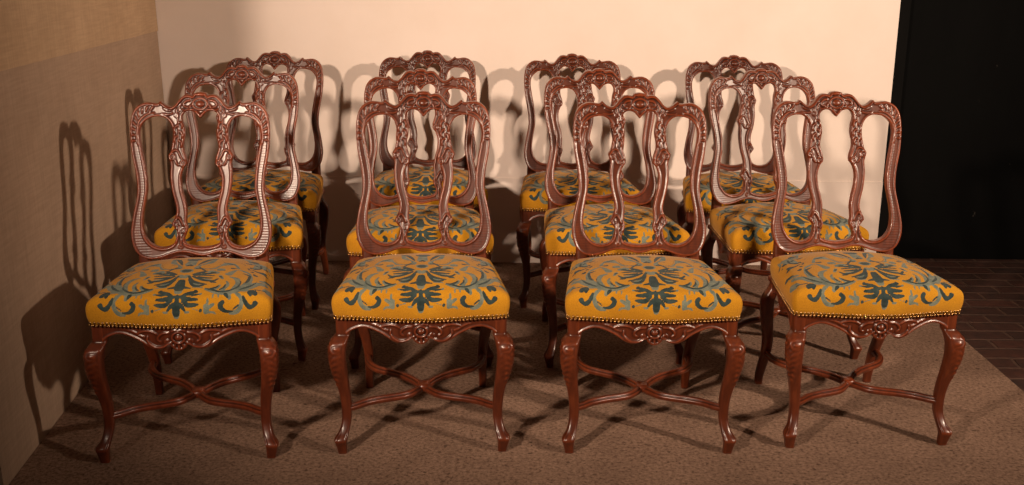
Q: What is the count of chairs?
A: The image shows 12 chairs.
